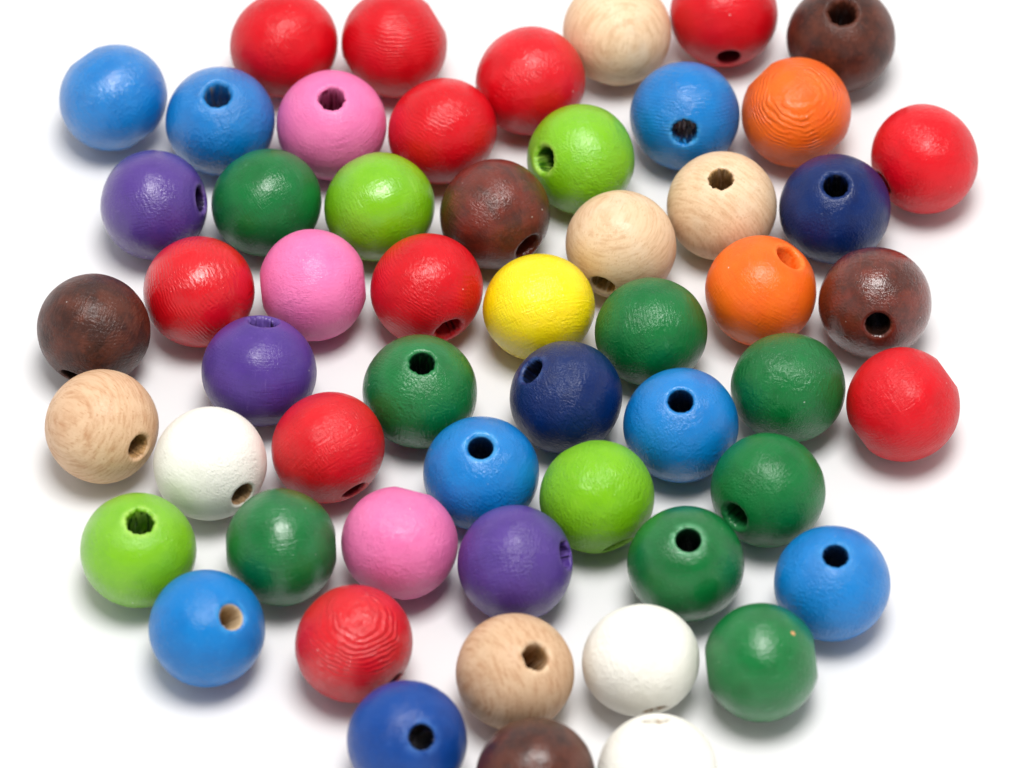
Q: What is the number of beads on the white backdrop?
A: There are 55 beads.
